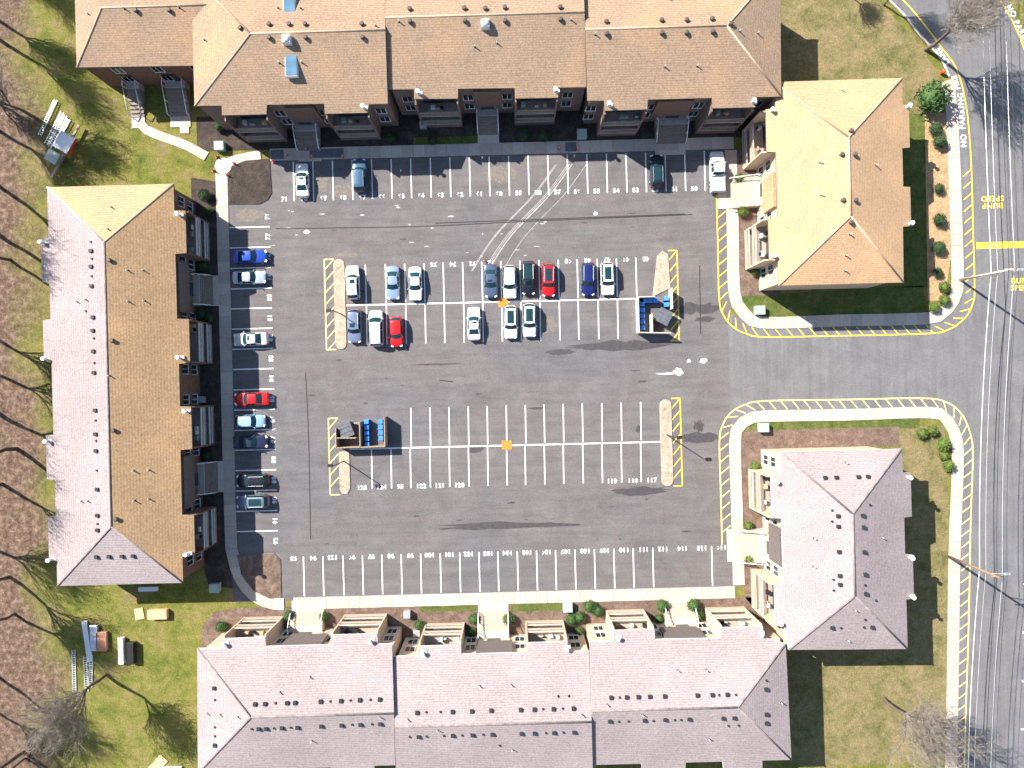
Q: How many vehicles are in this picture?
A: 27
